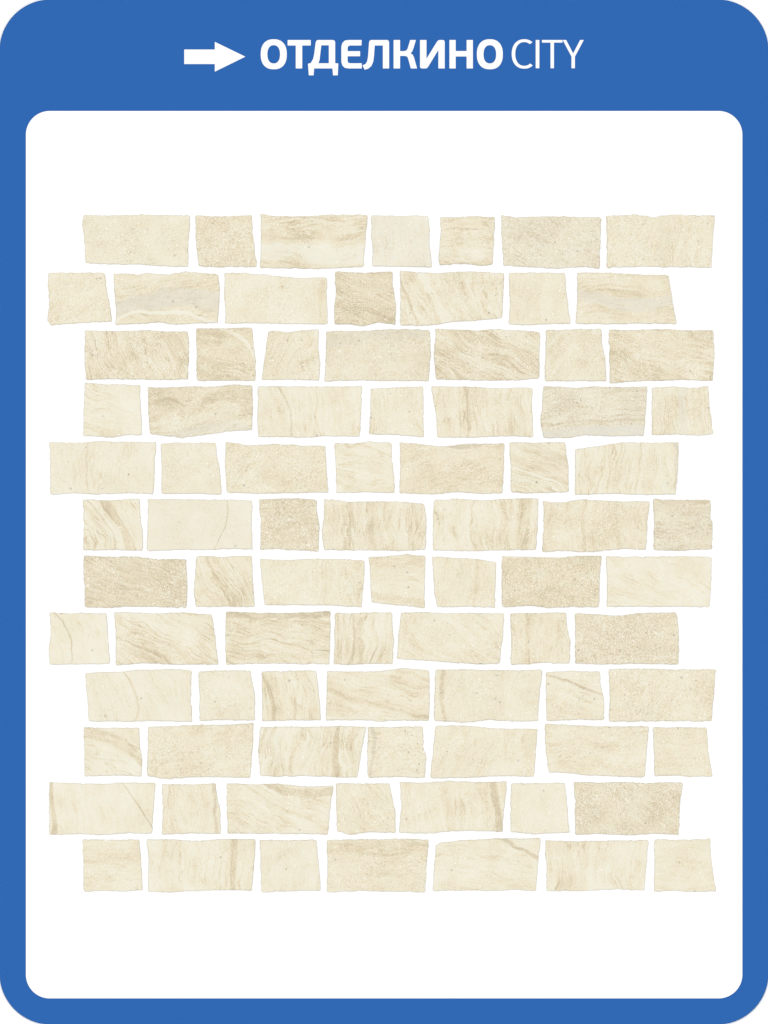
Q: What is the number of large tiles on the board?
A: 48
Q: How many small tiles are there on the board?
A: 36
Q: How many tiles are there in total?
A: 84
